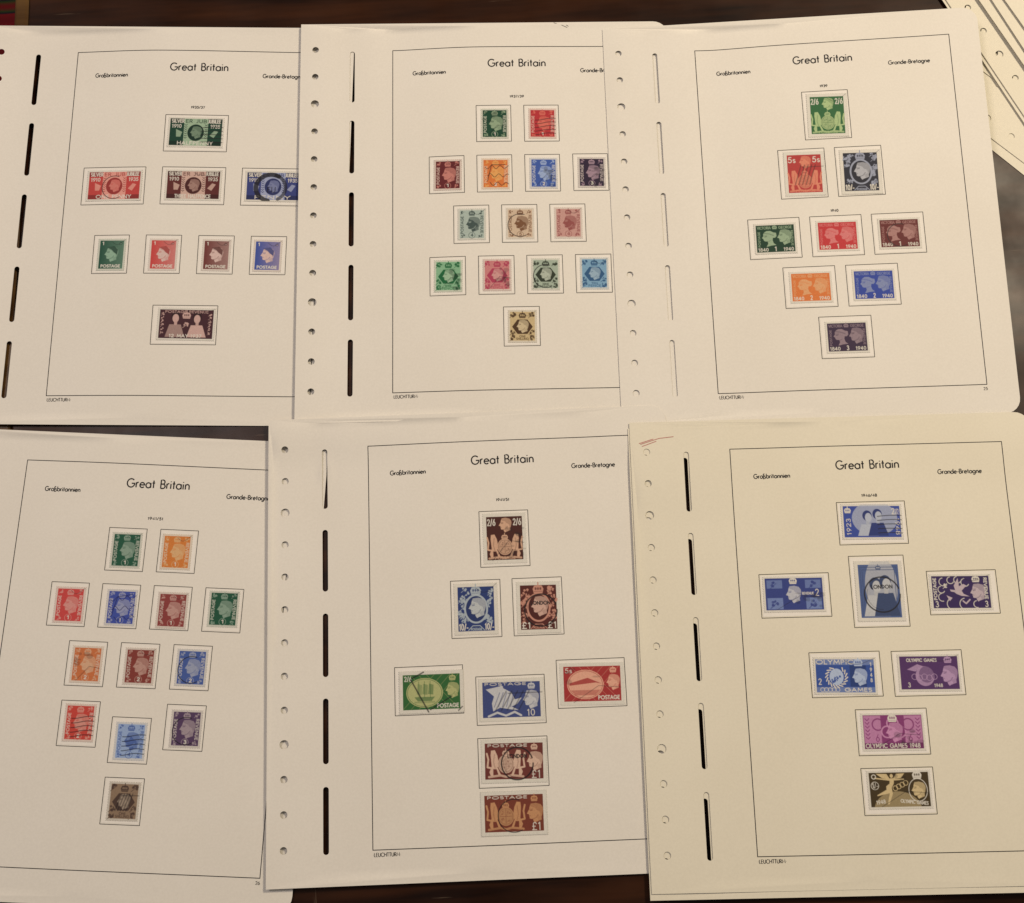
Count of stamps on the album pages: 61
